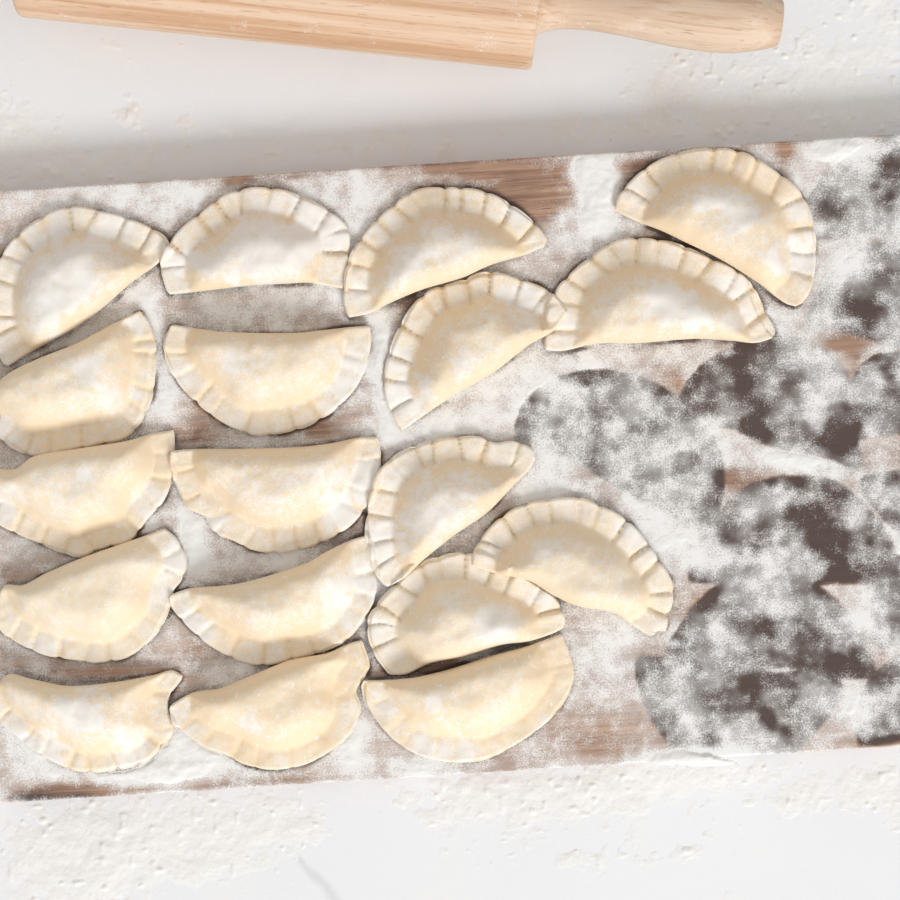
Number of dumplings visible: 18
